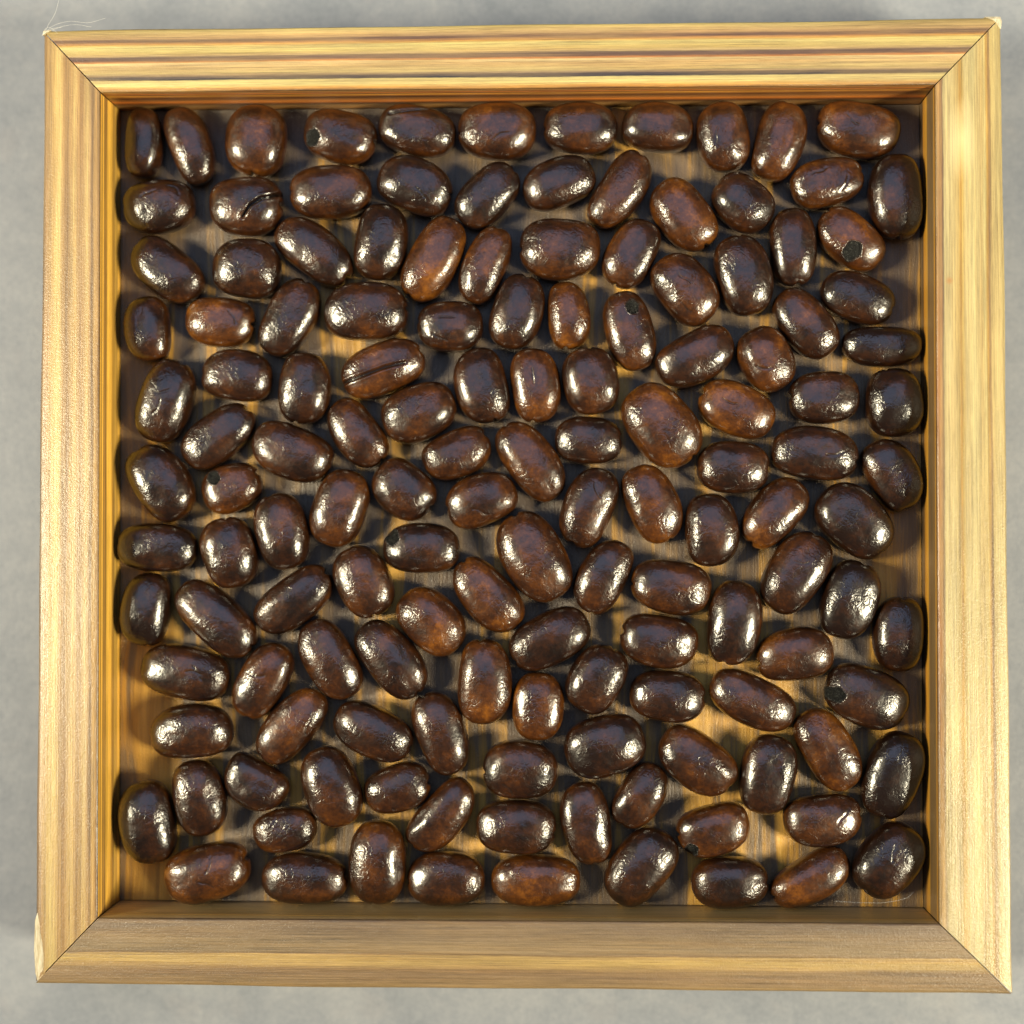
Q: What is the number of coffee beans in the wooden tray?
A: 139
